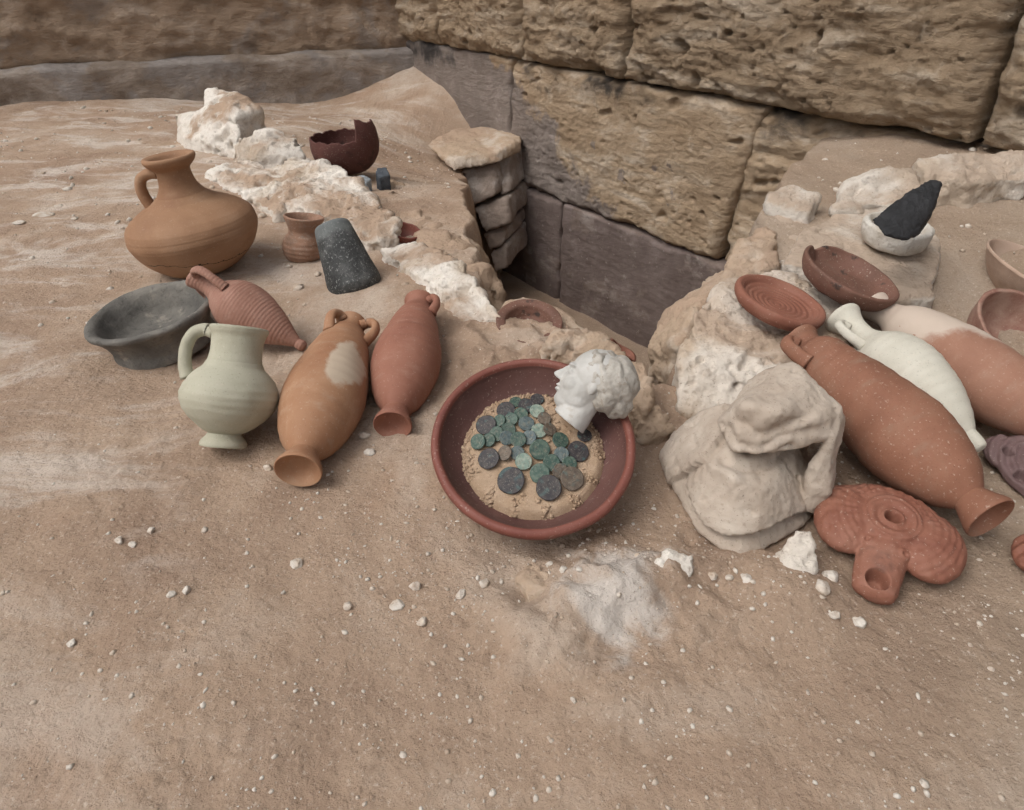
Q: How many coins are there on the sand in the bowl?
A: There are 36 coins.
